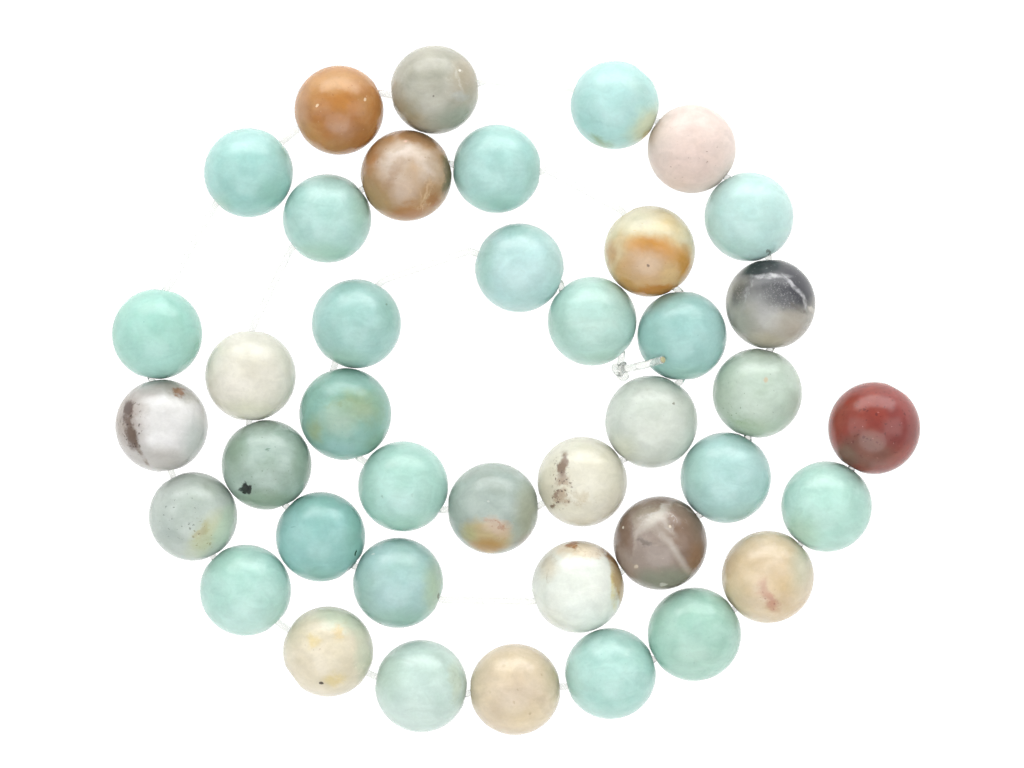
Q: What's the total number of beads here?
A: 40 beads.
